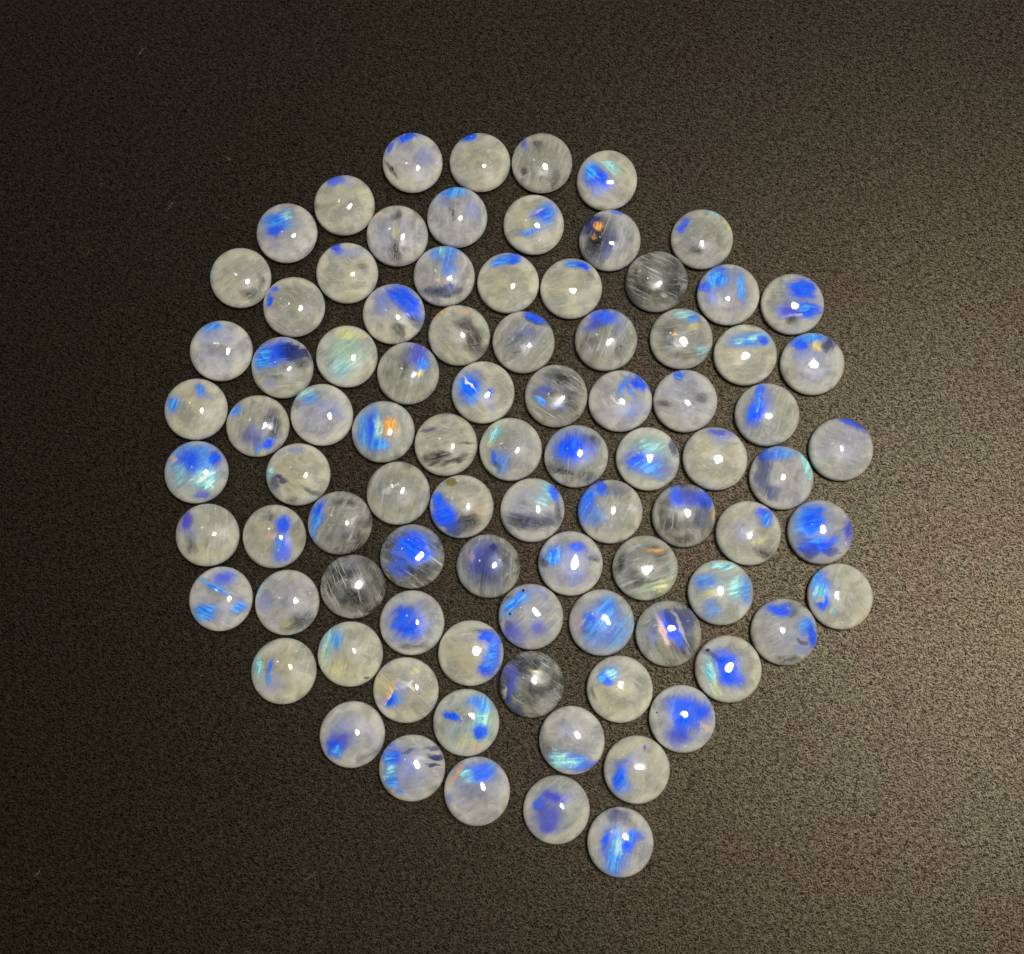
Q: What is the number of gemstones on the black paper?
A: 89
